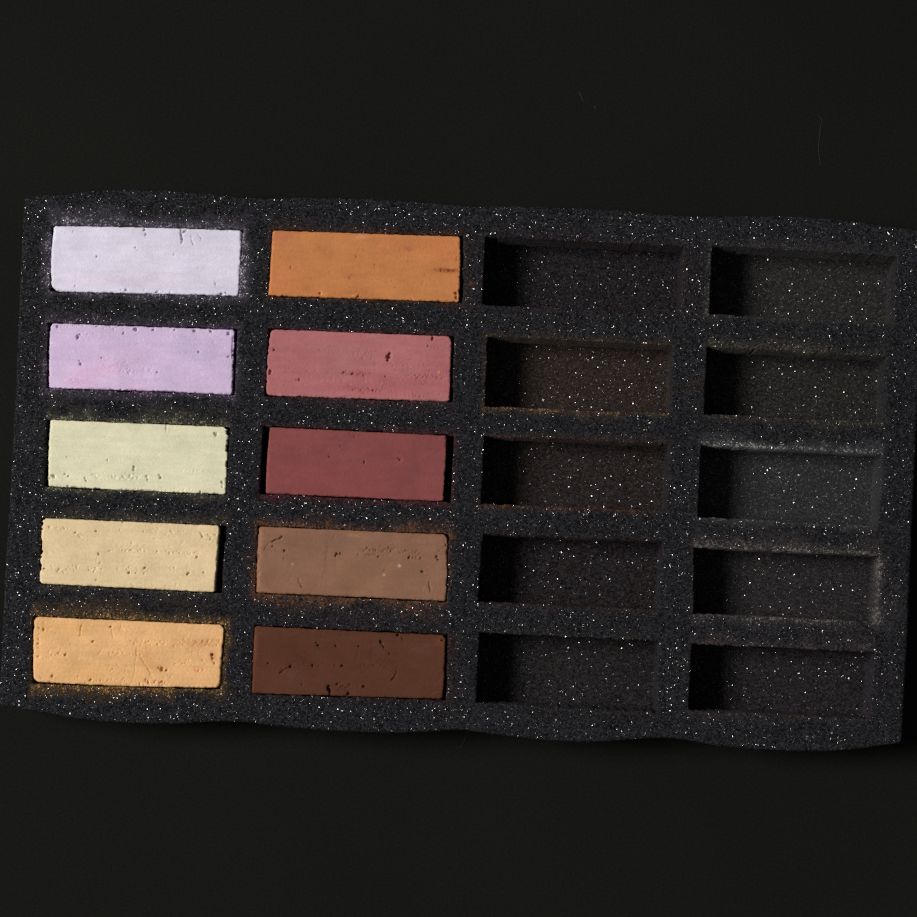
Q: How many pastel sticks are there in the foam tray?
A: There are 10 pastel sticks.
